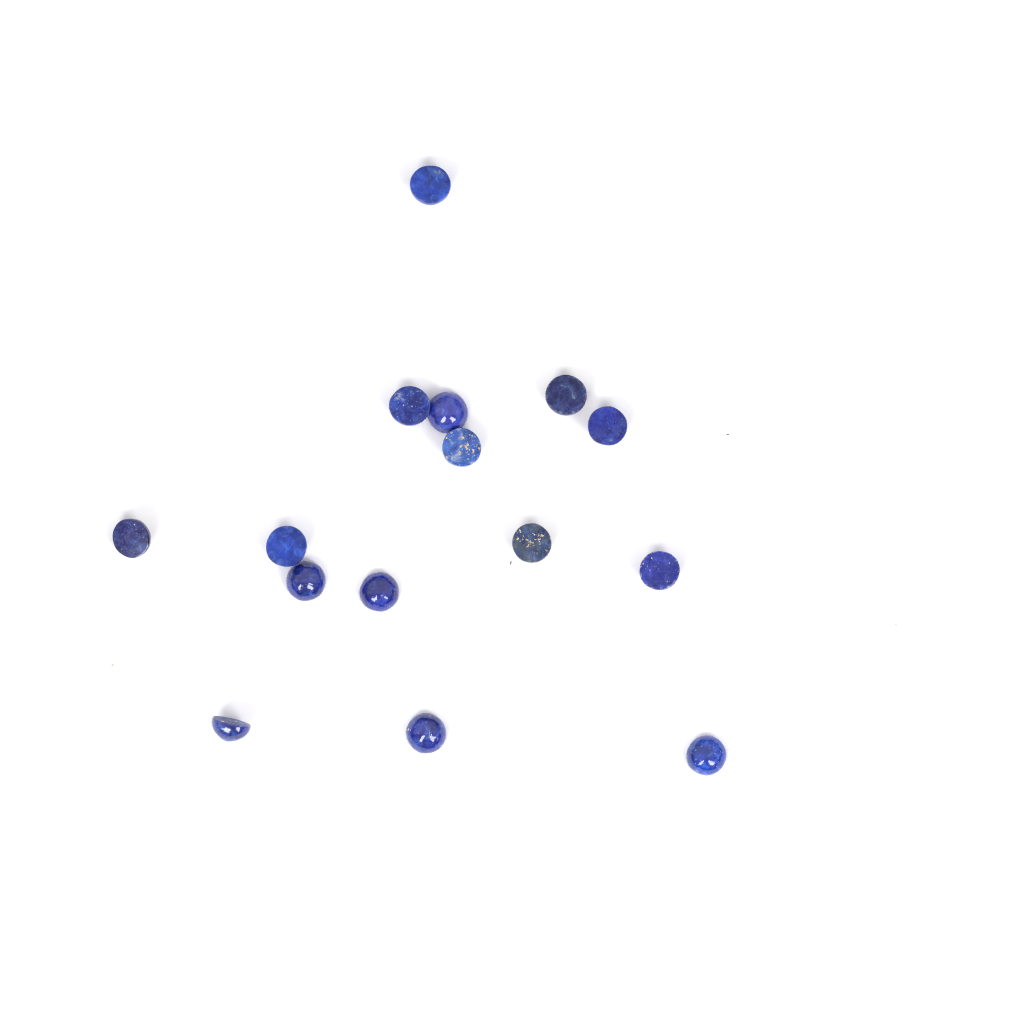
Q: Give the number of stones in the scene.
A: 15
